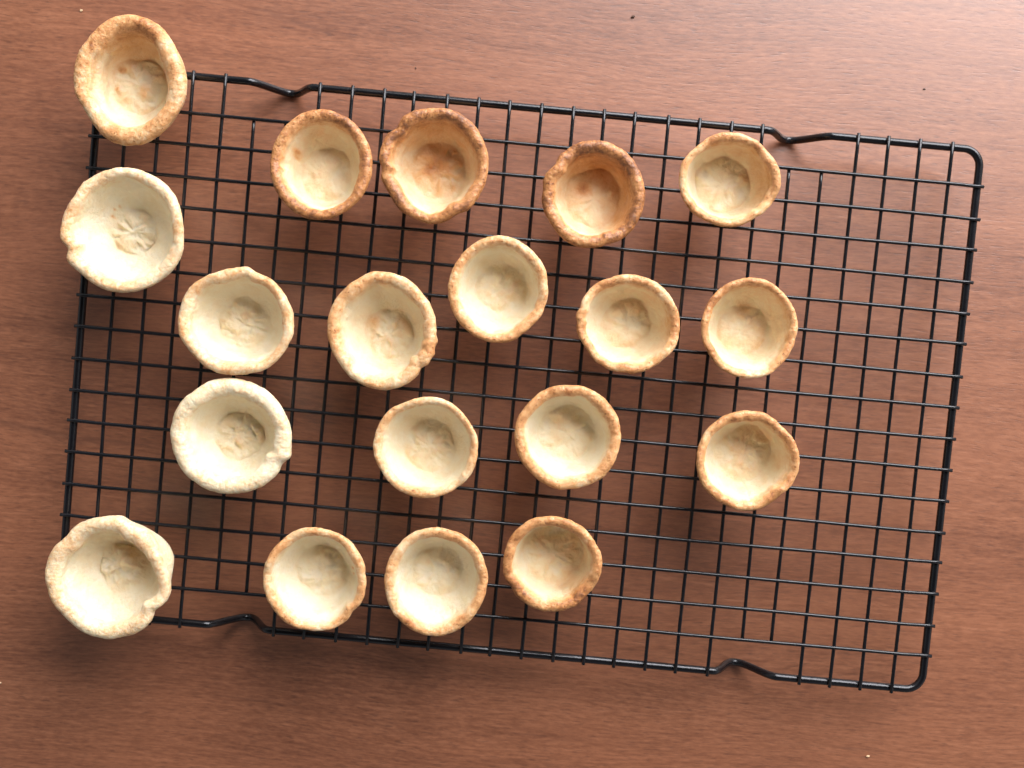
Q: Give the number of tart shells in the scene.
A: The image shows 19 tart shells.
